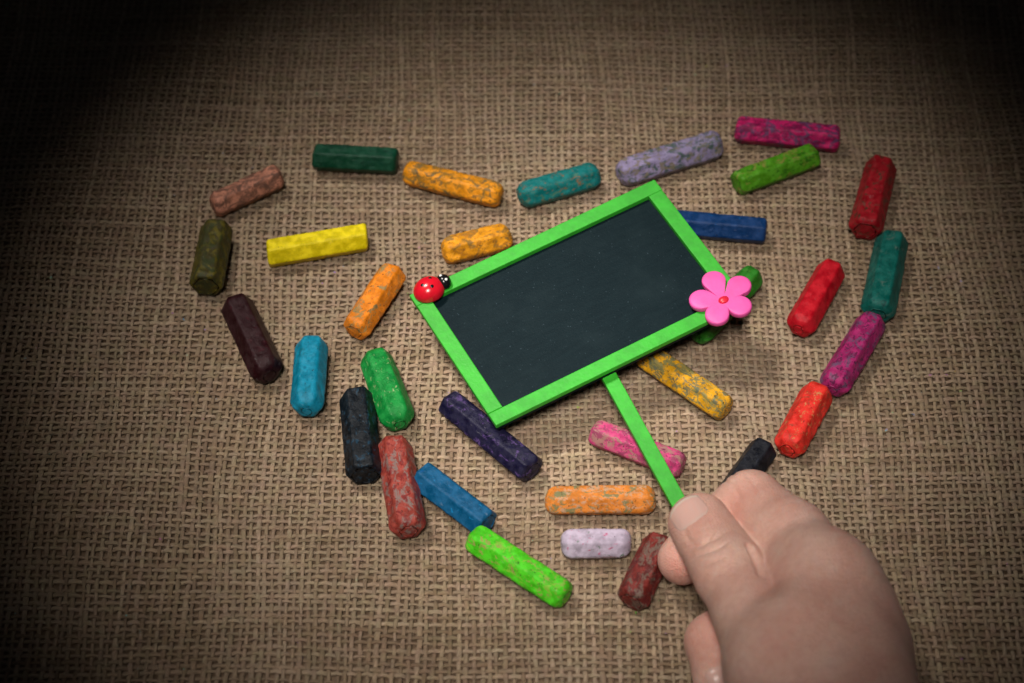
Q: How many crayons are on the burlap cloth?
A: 32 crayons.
